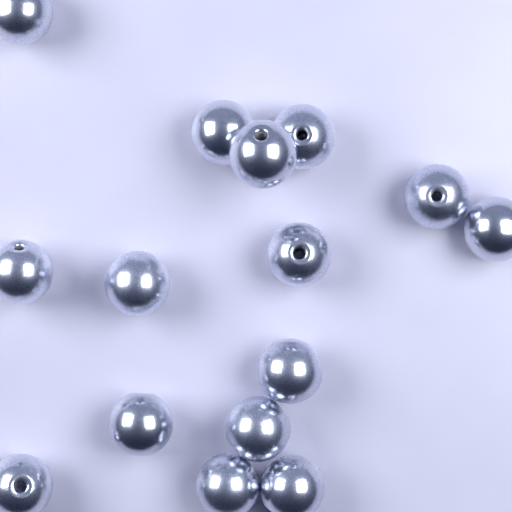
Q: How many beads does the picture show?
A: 15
